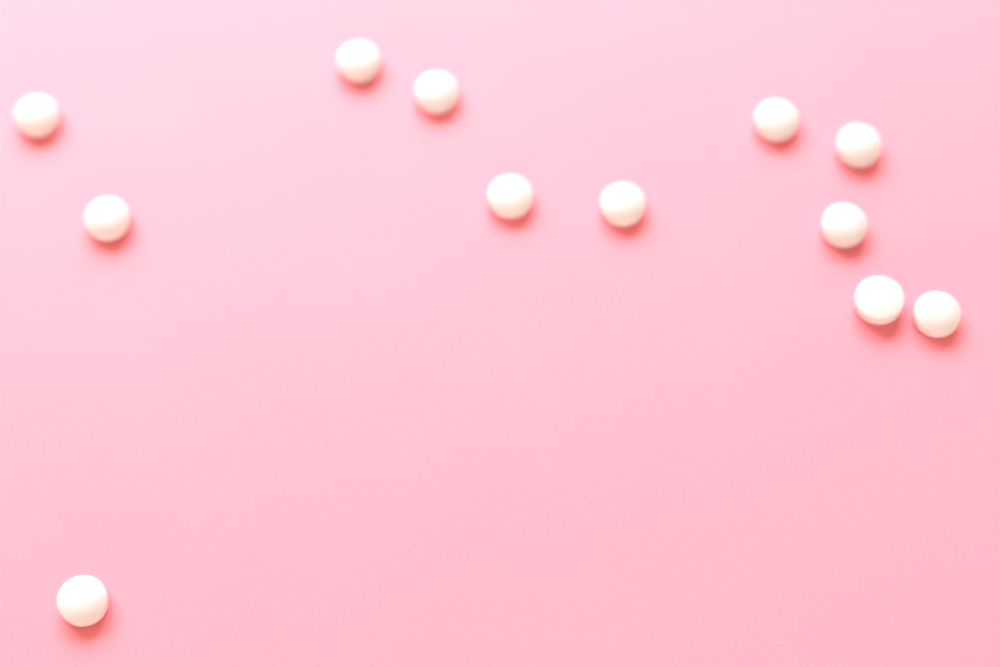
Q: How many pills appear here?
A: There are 12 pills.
